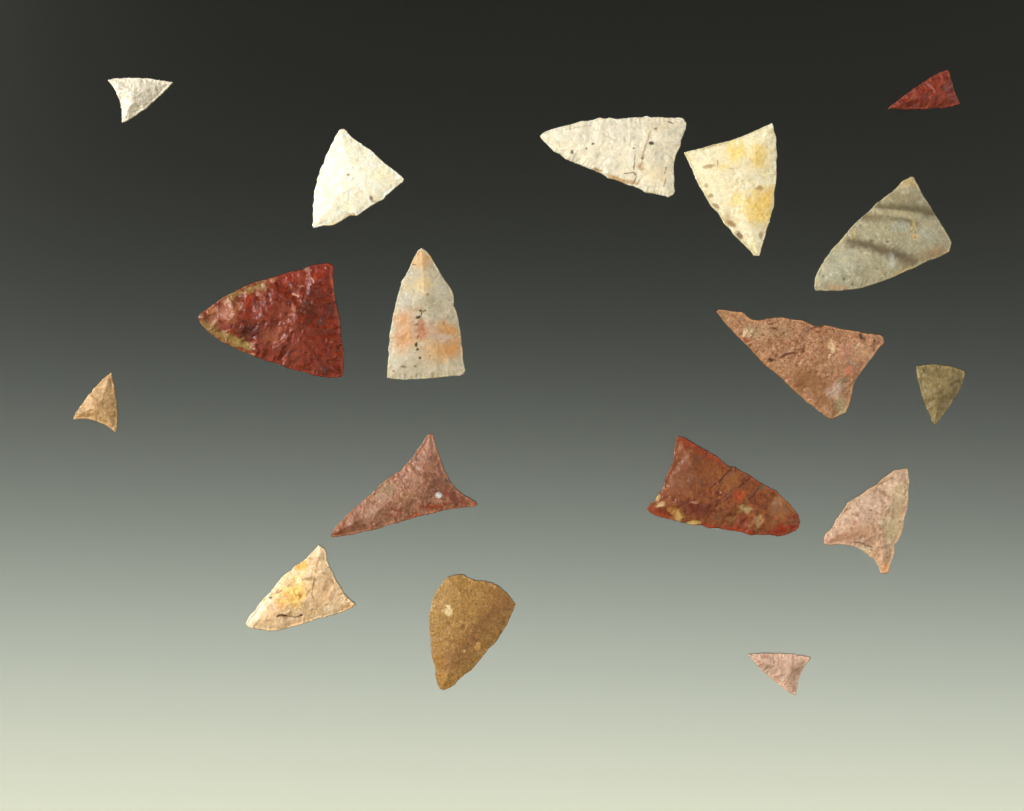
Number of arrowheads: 17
